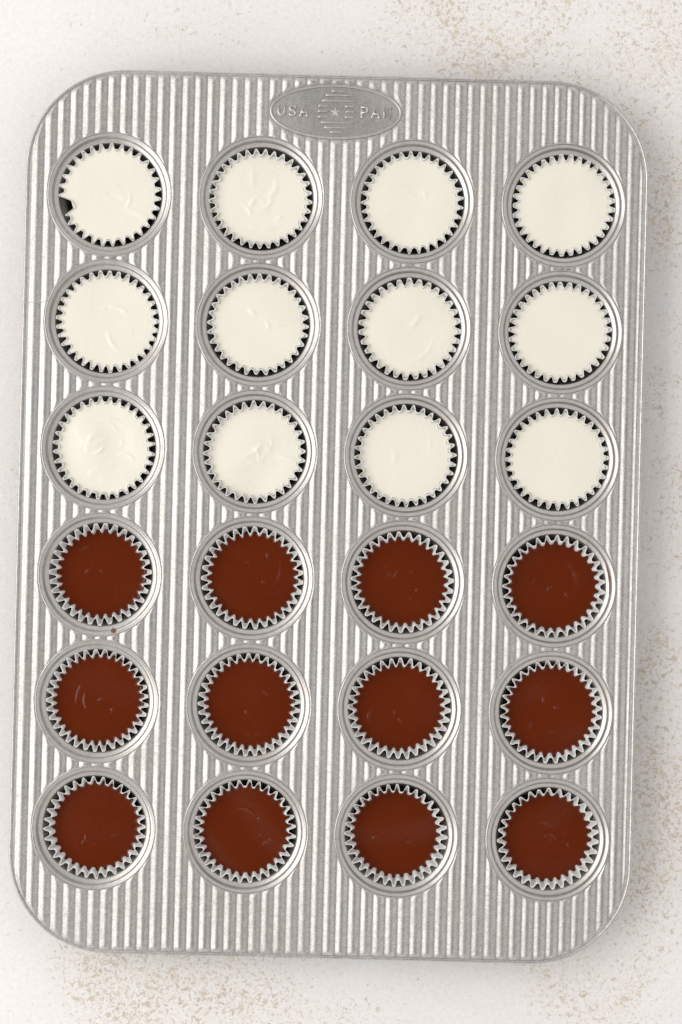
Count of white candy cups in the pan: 12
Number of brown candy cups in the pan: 12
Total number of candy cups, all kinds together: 24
